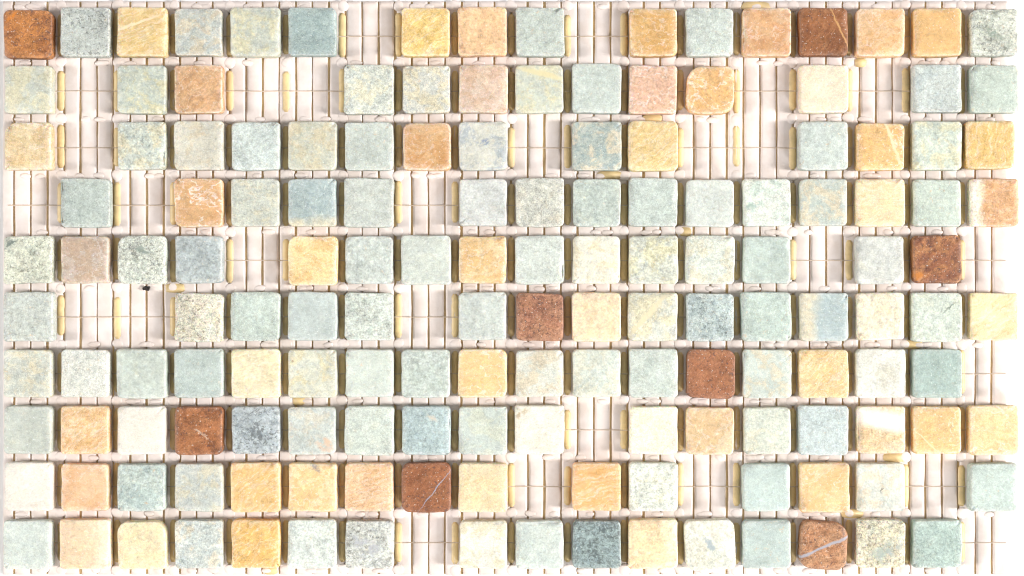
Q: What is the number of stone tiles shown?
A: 153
